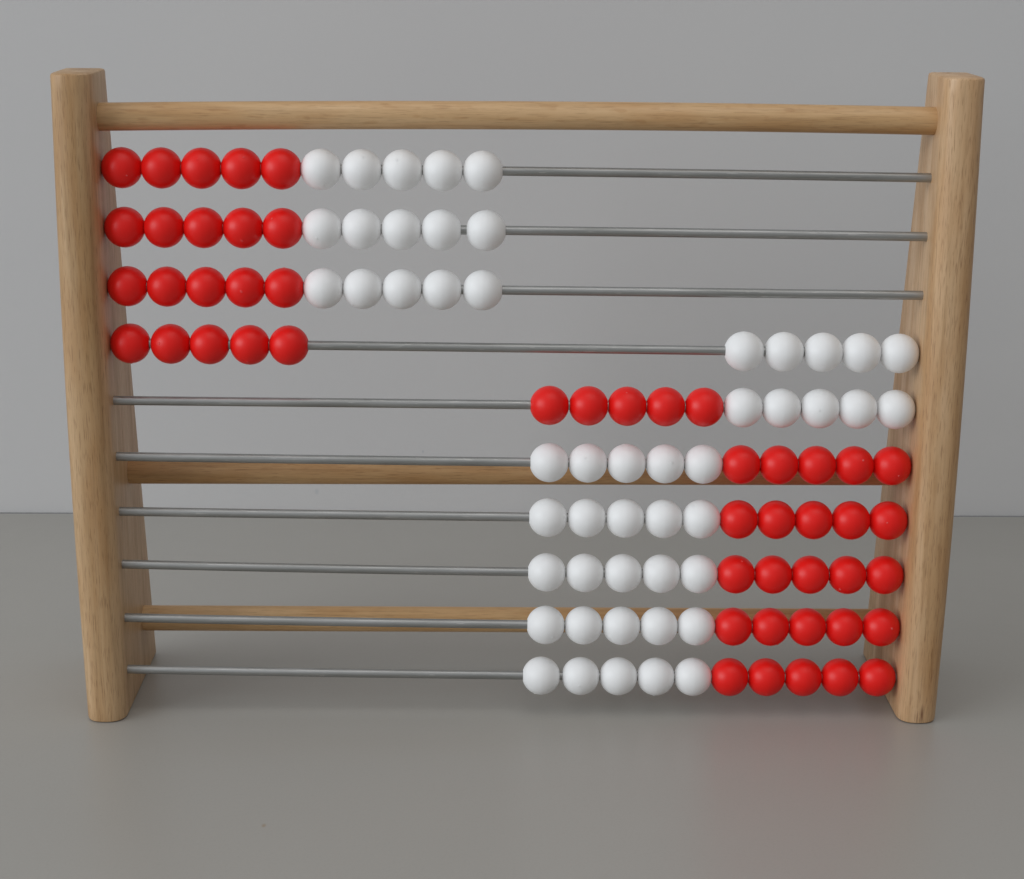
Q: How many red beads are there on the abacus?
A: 50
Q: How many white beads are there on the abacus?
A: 50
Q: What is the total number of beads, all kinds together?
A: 100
